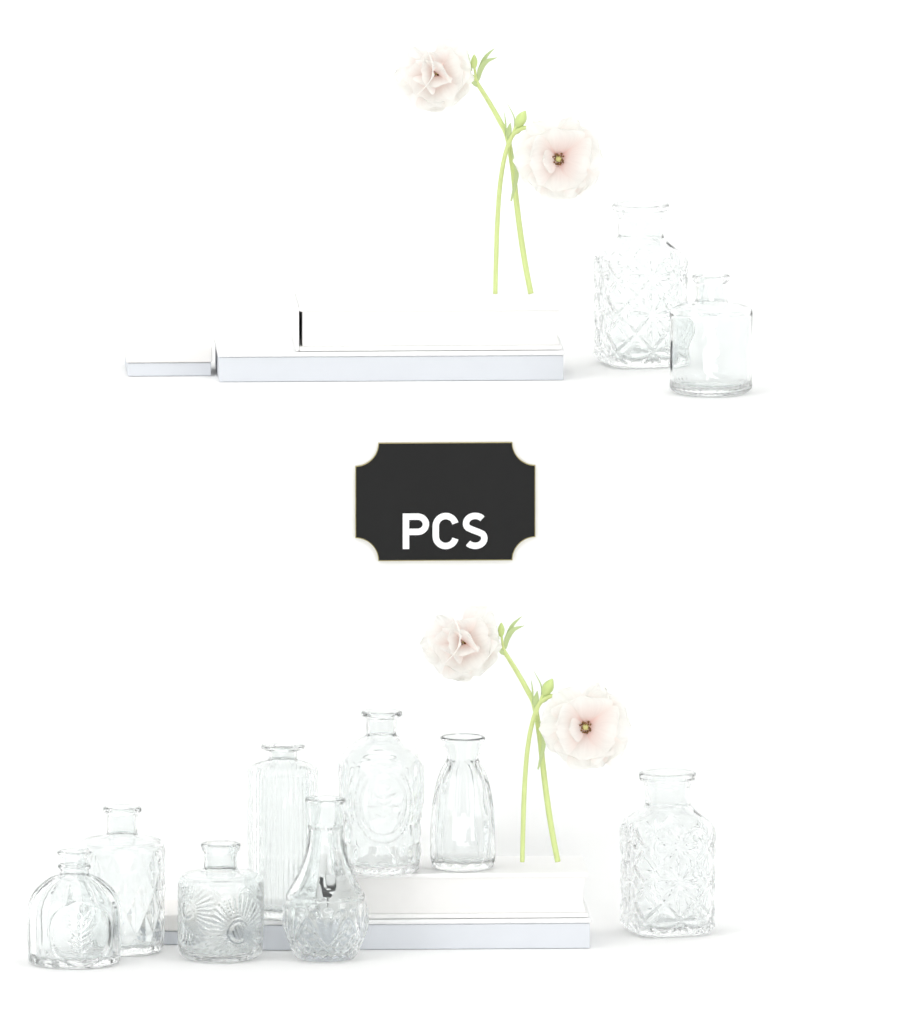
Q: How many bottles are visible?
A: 10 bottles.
